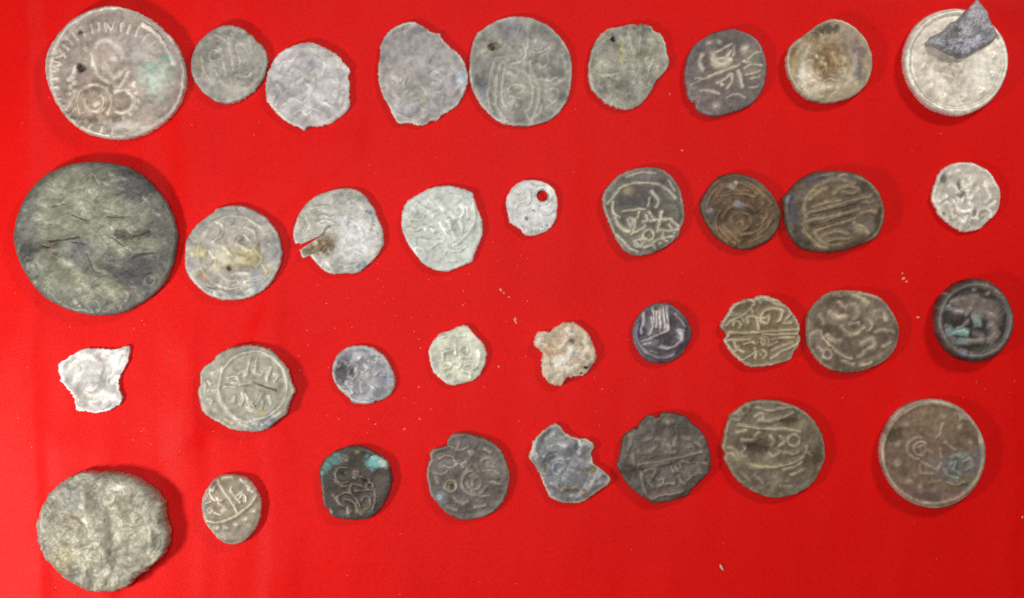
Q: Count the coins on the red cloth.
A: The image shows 35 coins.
